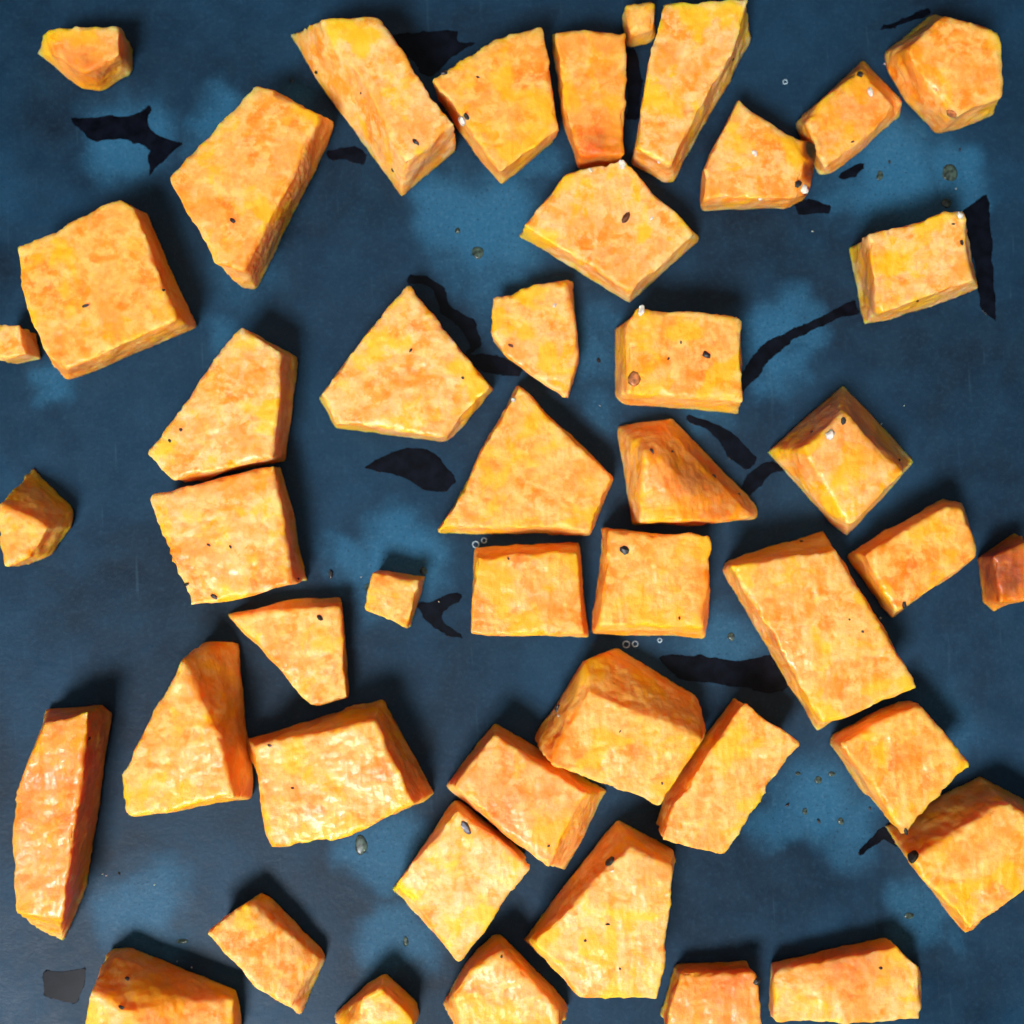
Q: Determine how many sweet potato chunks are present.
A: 46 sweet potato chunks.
